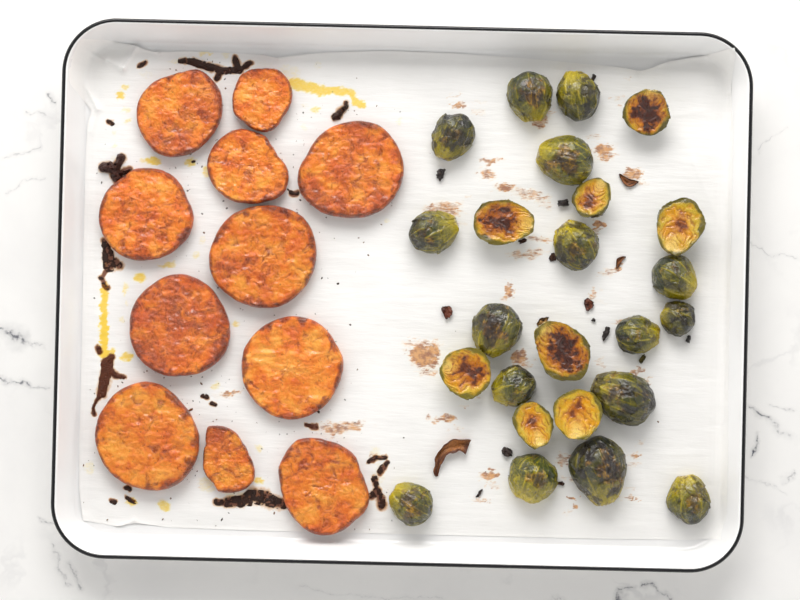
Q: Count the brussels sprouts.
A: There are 24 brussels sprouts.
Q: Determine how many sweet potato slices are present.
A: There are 11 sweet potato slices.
